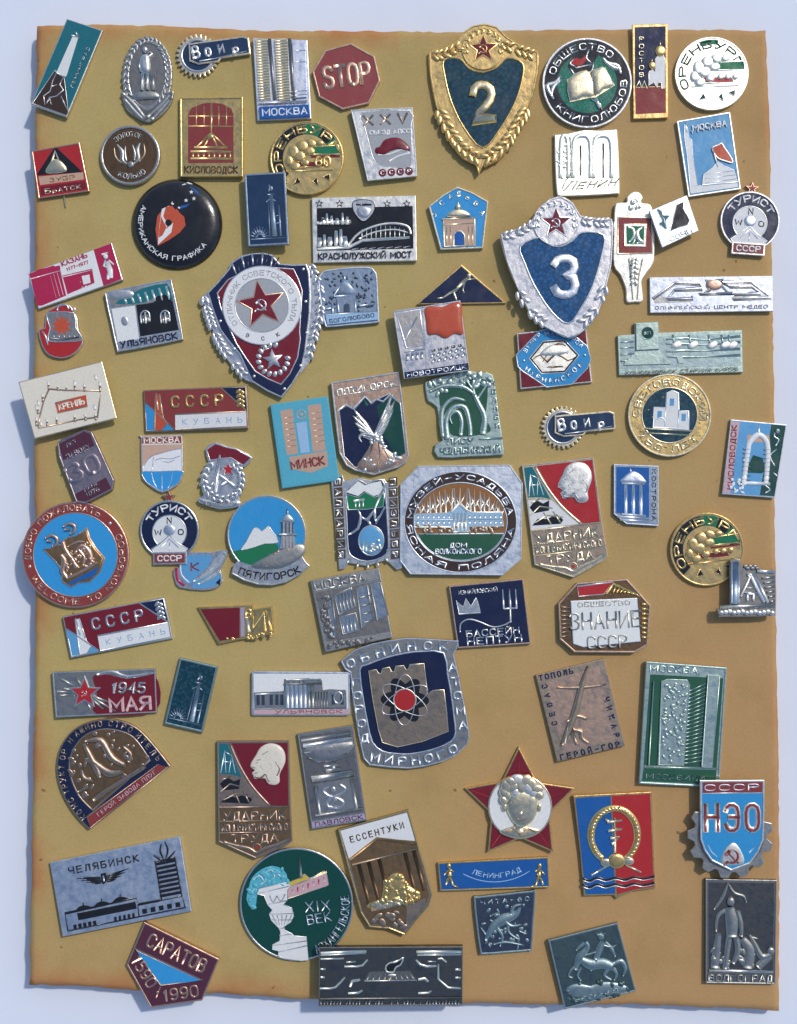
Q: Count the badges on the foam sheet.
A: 81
